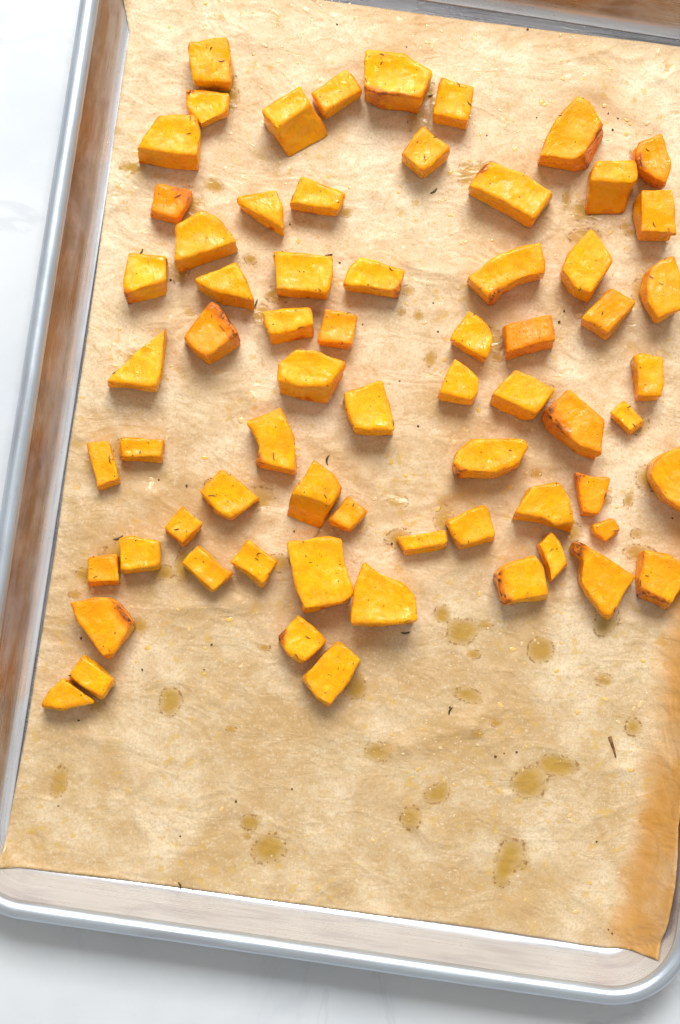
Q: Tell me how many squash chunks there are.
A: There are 67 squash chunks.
